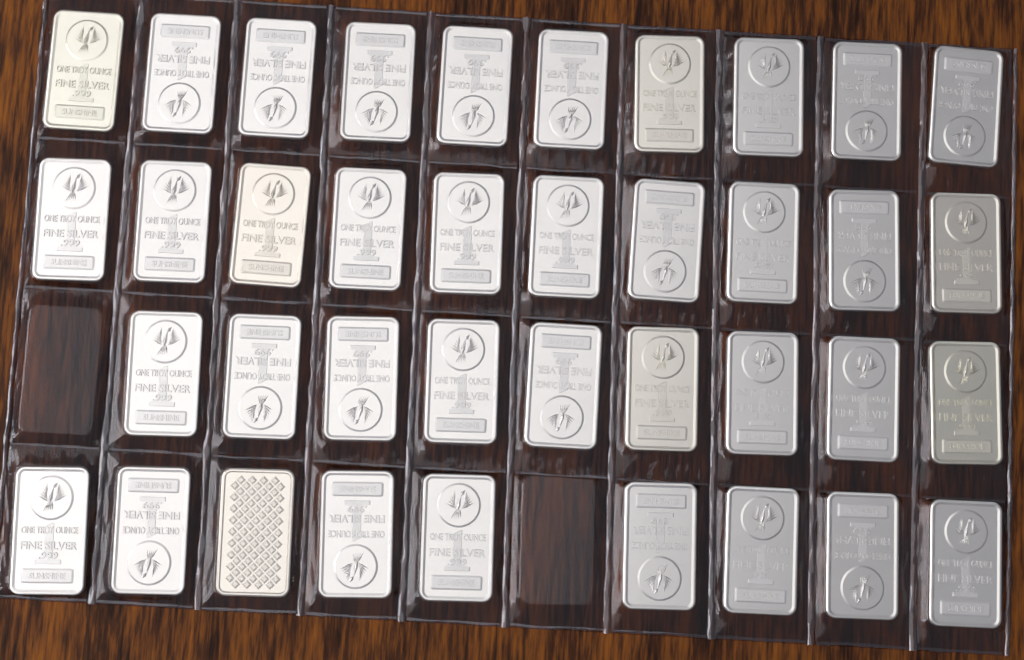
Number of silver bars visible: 38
